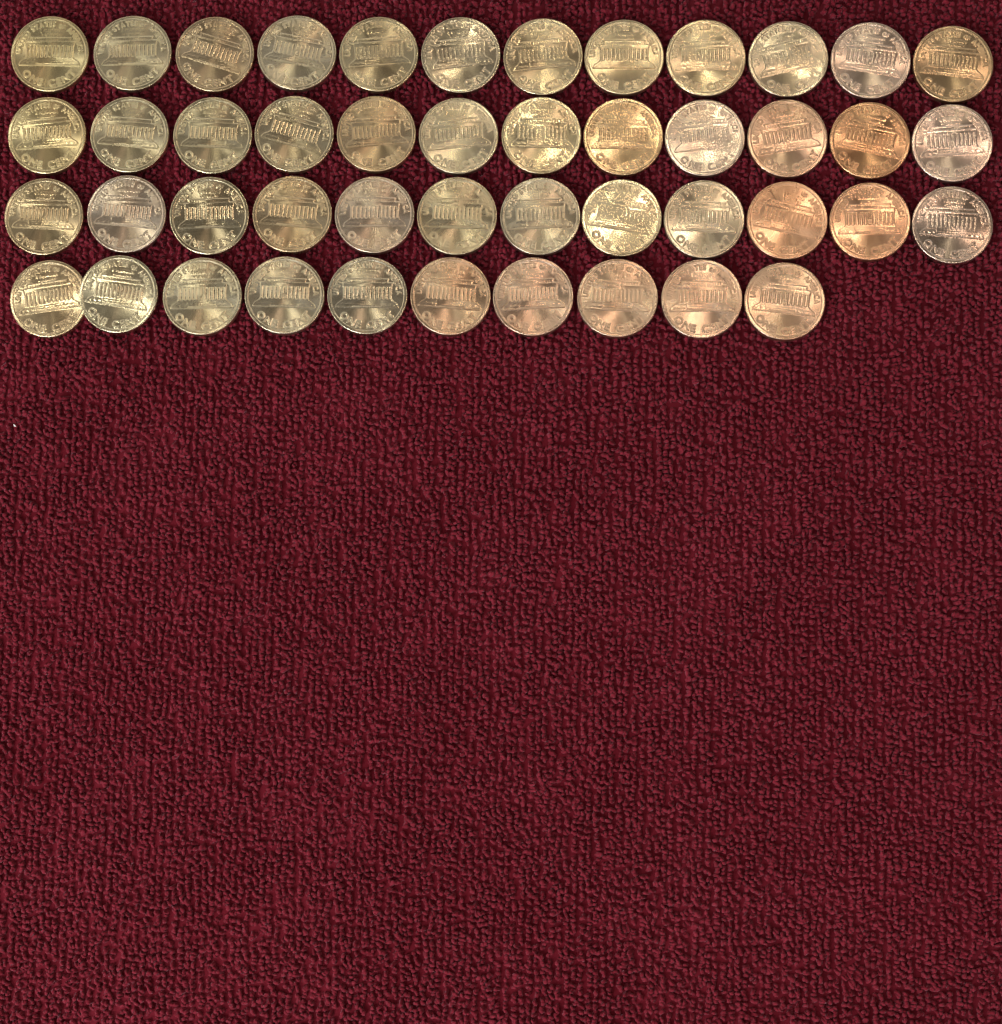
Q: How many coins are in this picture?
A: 46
